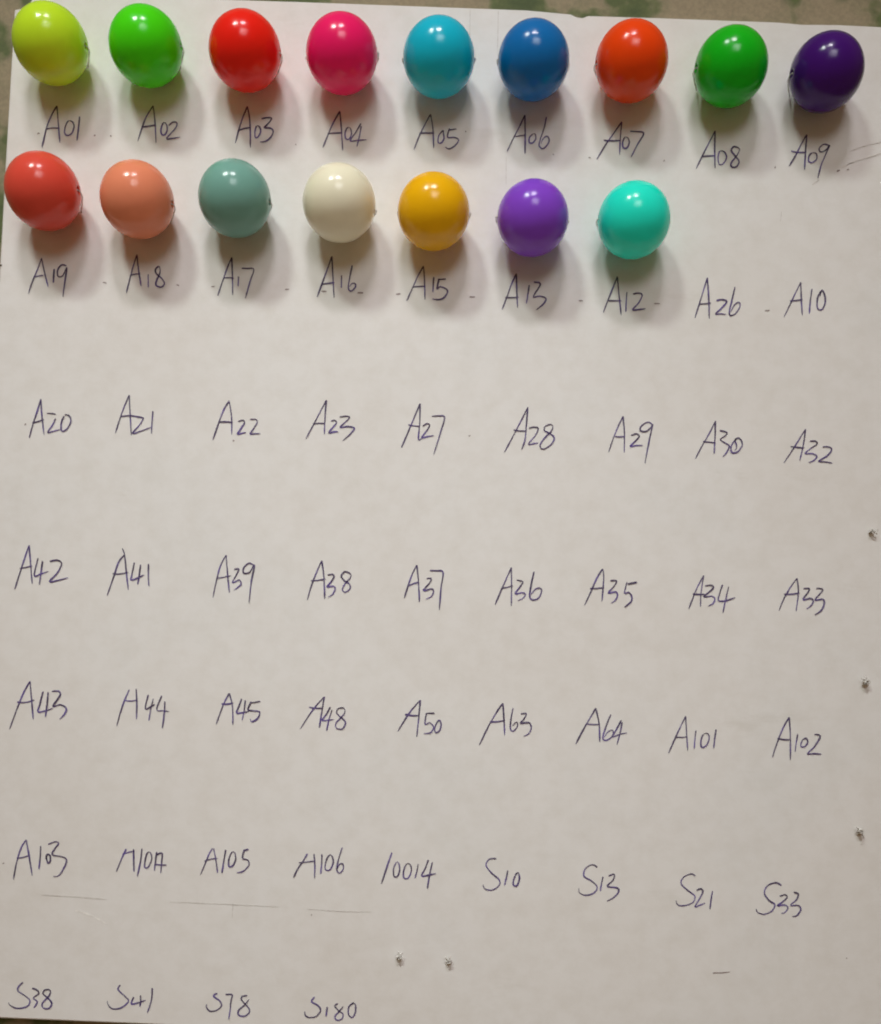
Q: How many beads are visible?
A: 16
